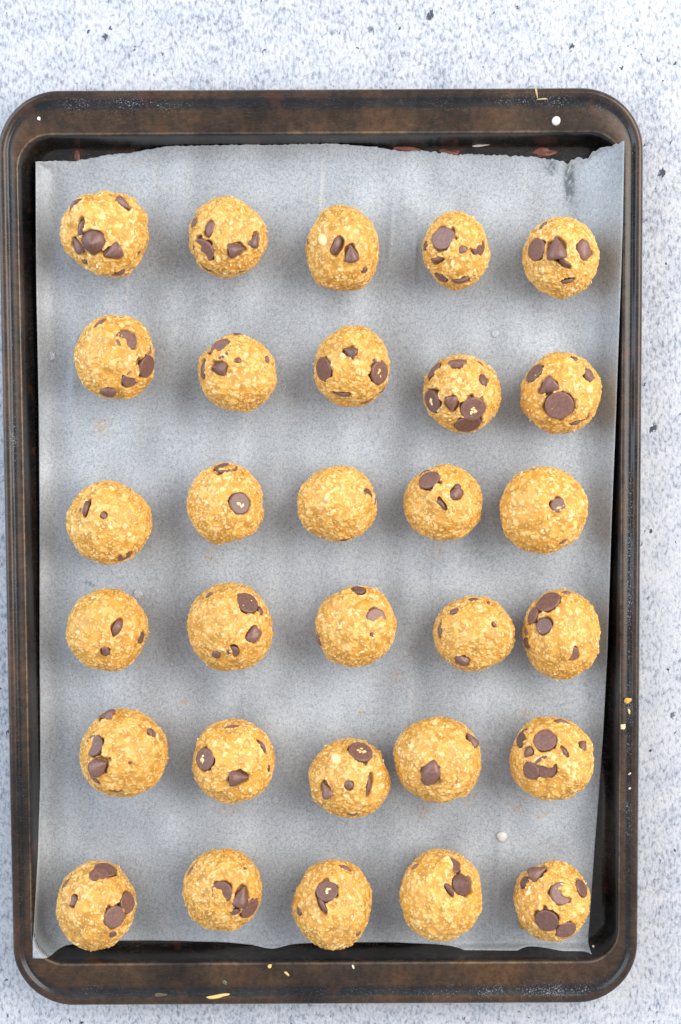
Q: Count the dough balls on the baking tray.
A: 30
